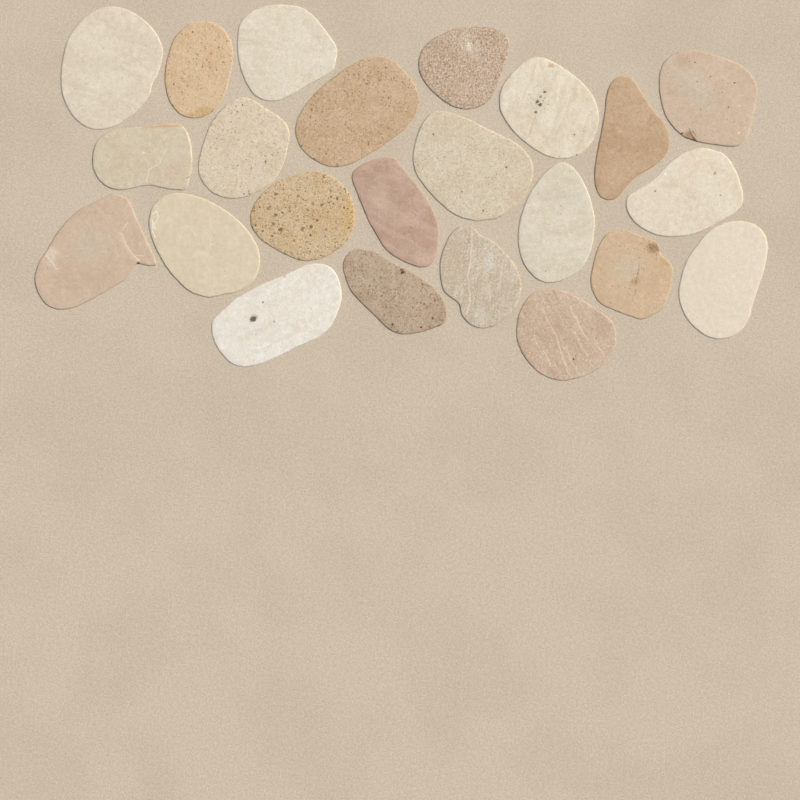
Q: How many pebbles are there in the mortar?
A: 23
